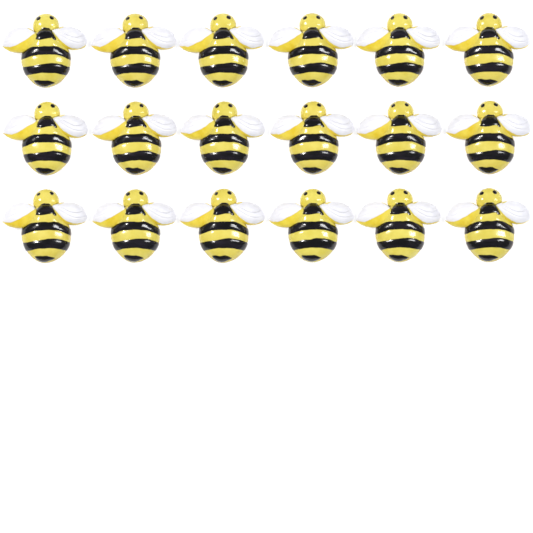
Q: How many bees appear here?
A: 18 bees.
